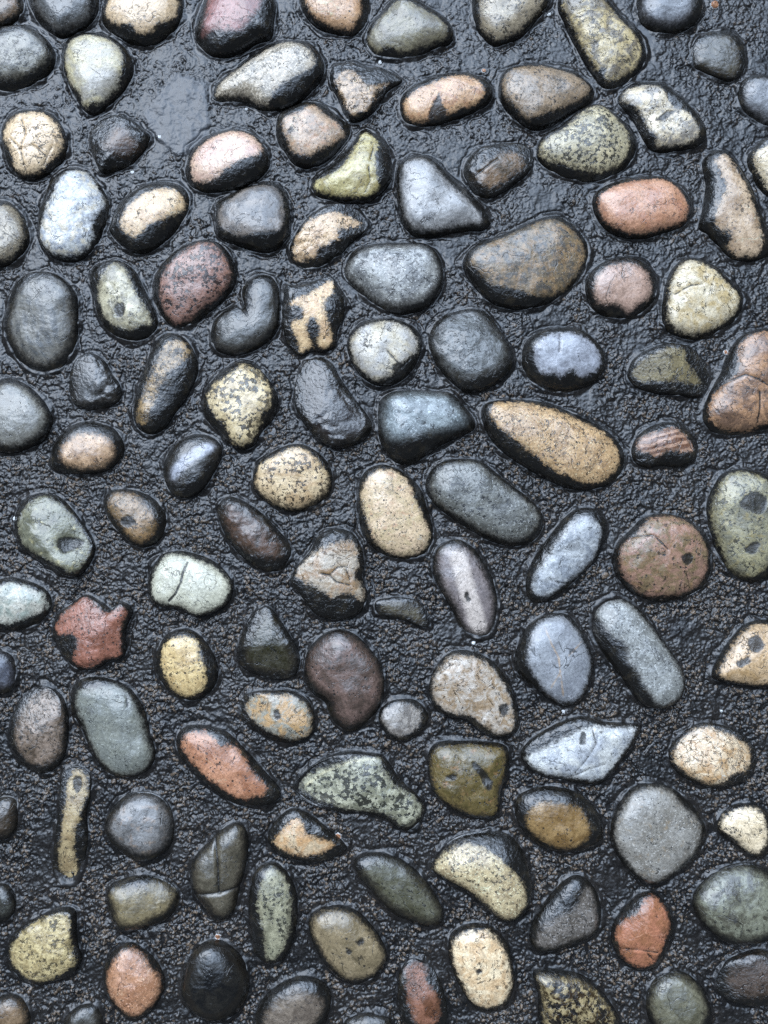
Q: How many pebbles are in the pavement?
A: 119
